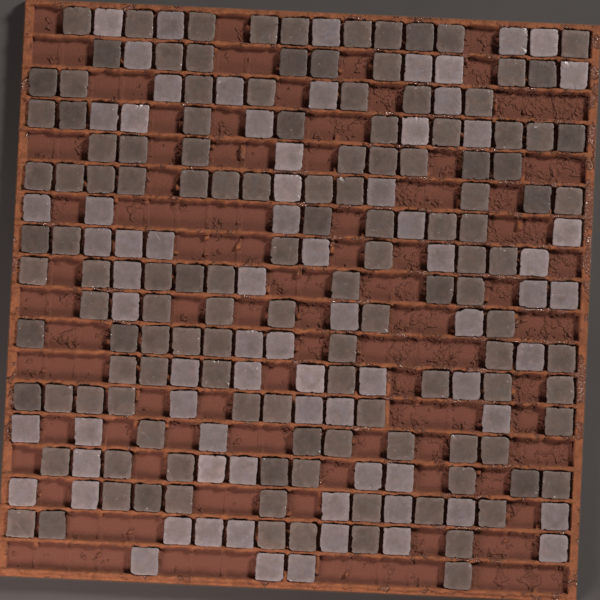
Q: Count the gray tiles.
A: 74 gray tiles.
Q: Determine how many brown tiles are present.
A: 129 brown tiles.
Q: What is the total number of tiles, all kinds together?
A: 203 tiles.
